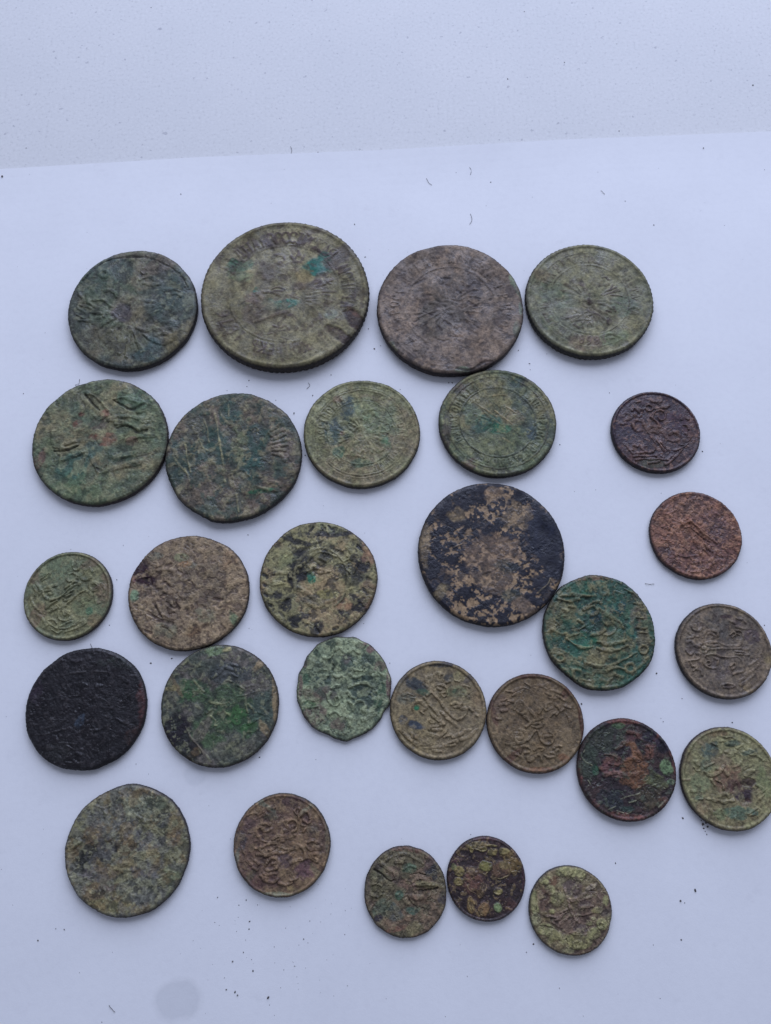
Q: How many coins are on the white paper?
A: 28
